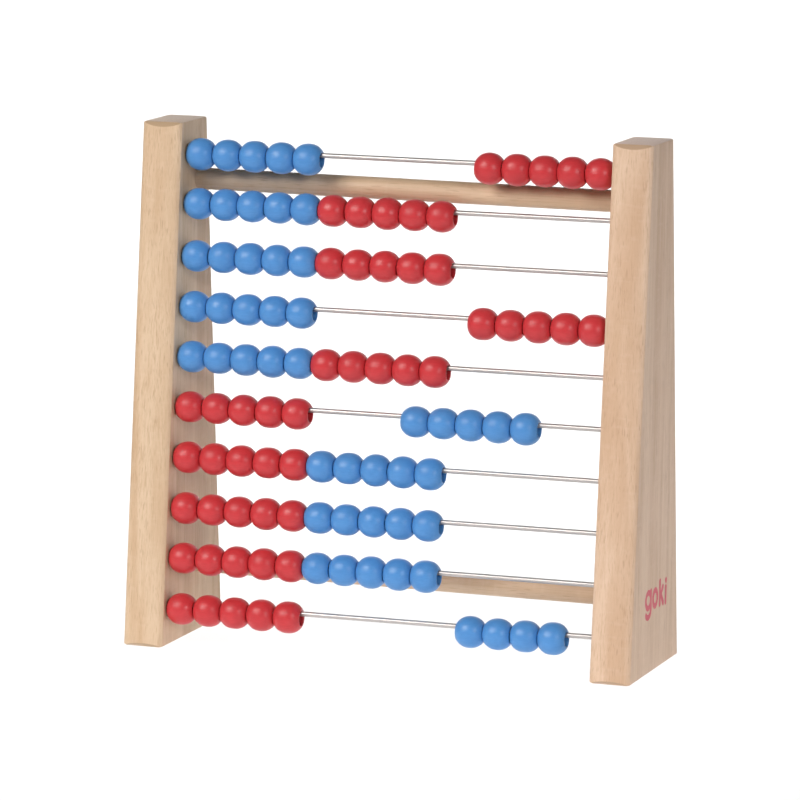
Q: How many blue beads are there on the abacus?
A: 49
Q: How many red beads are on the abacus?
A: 50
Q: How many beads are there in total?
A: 99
